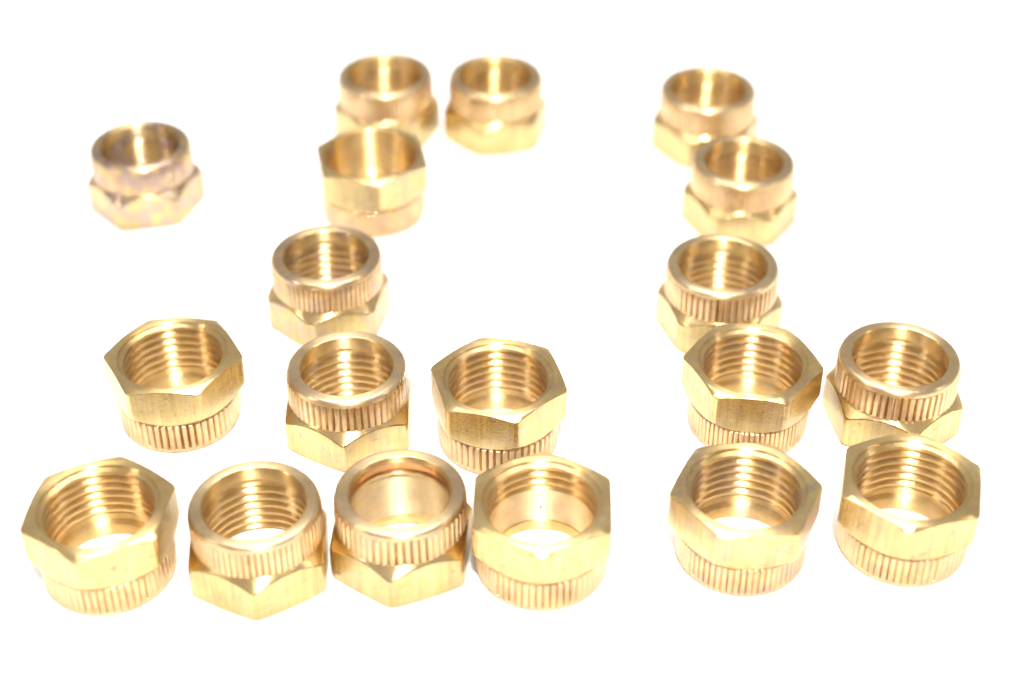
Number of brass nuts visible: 19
